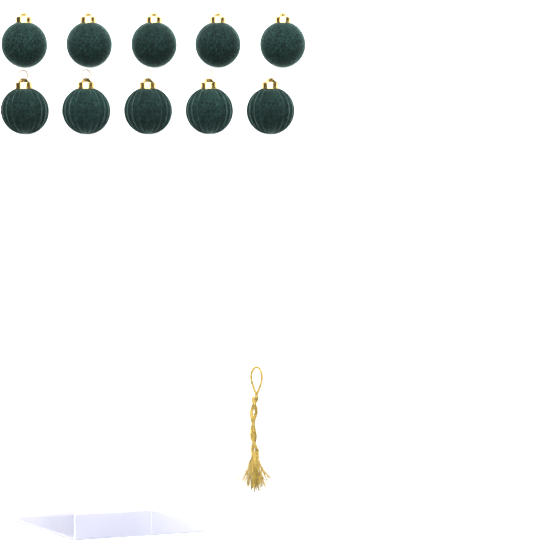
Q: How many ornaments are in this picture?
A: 10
